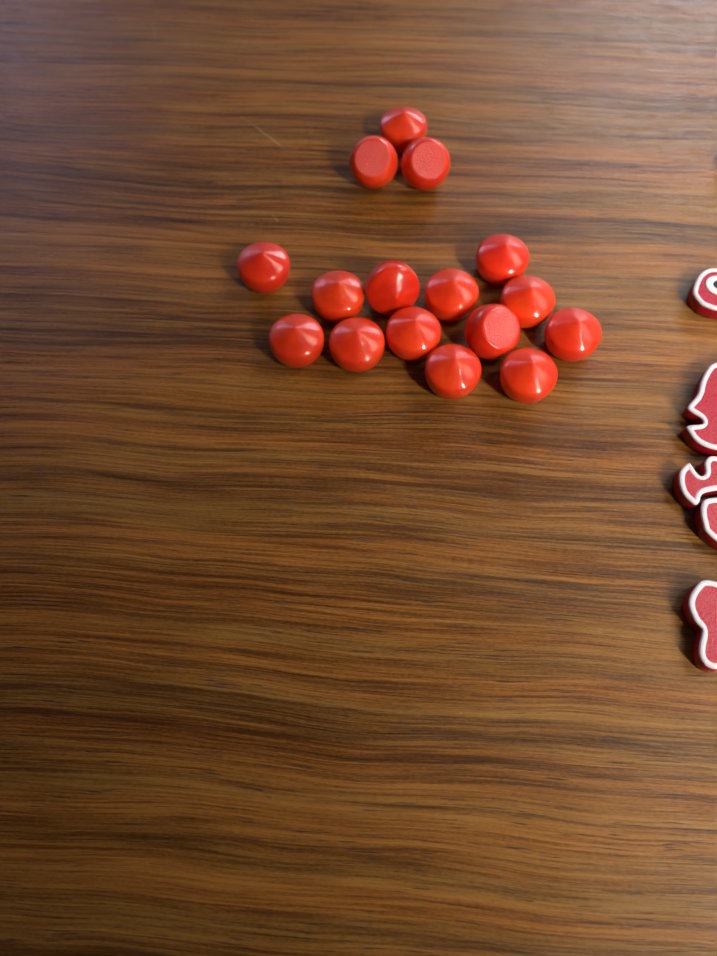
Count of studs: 16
